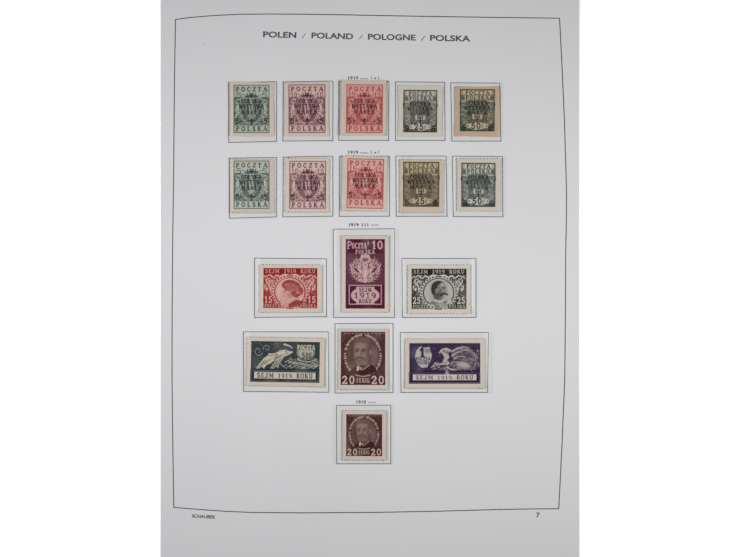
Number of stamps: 17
